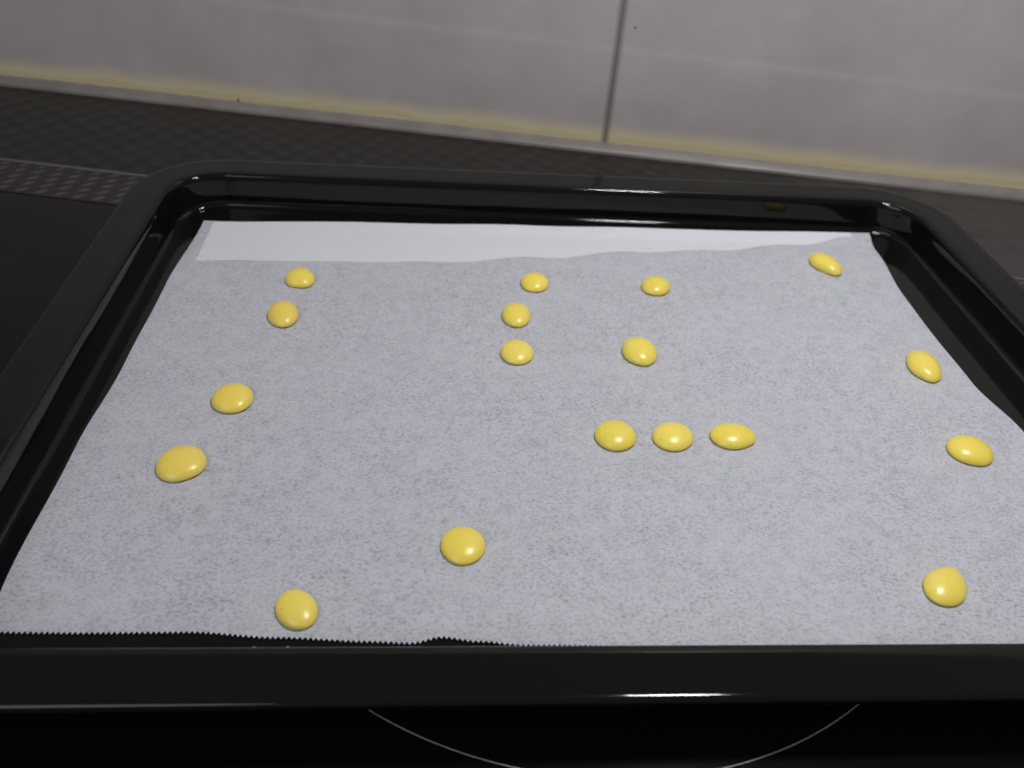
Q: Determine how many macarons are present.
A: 18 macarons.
